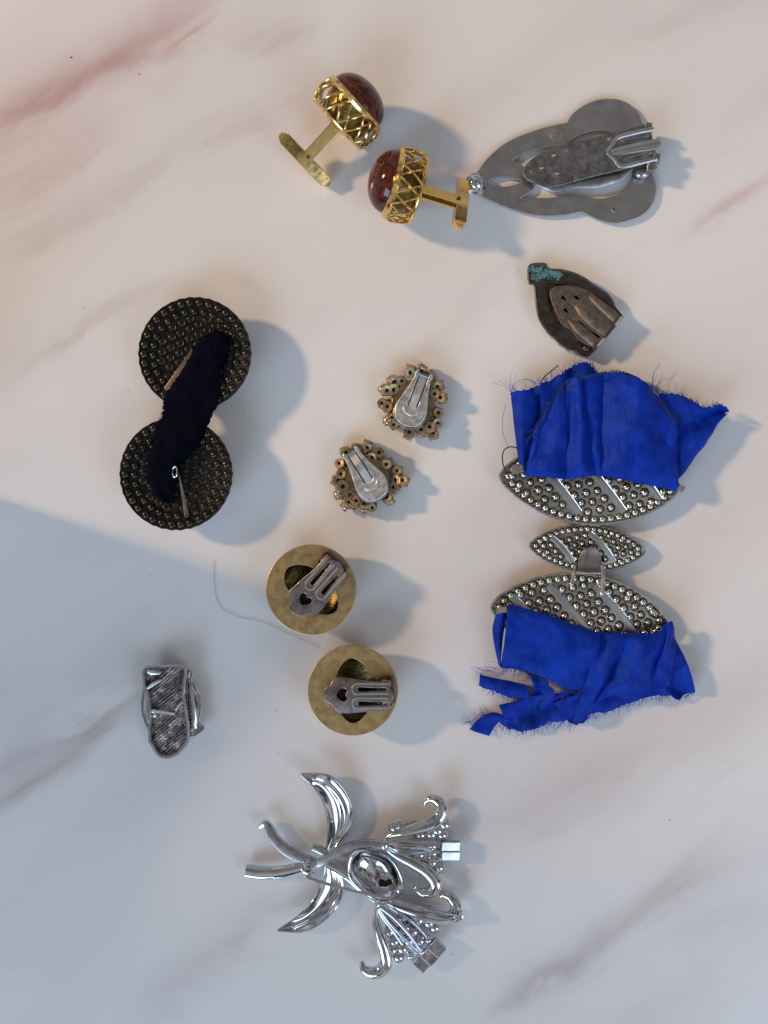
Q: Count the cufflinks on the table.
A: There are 2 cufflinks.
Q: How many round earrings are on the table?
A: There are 2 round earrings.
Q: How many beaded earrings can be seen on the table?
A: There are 2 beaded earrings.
